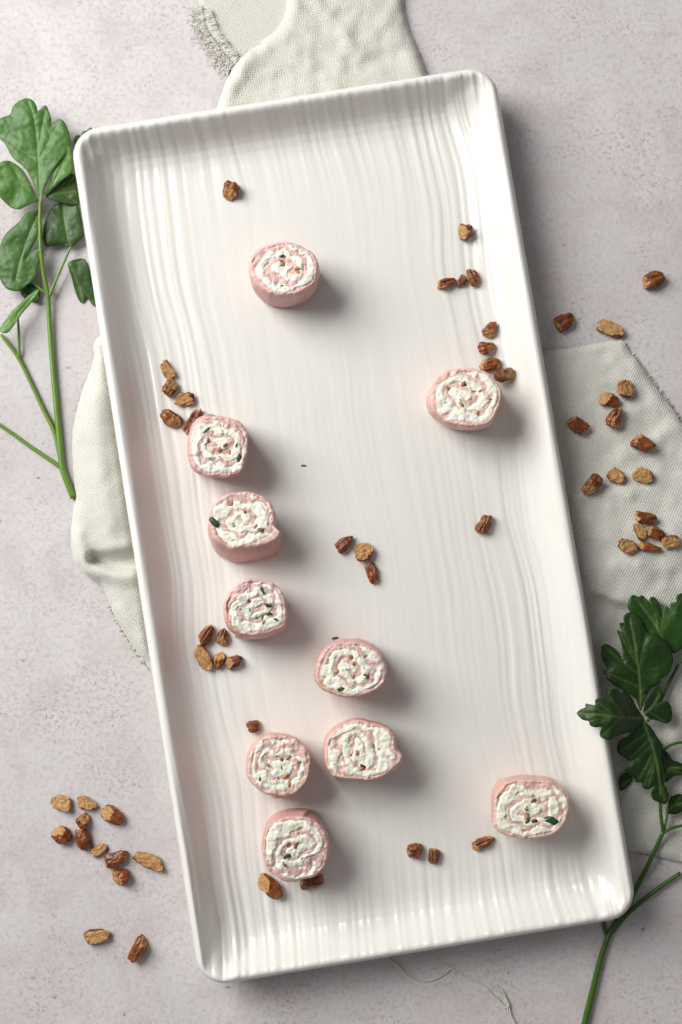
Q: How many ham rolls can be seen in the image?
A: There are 10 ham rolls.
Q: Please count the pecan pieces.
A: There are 58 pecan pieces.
